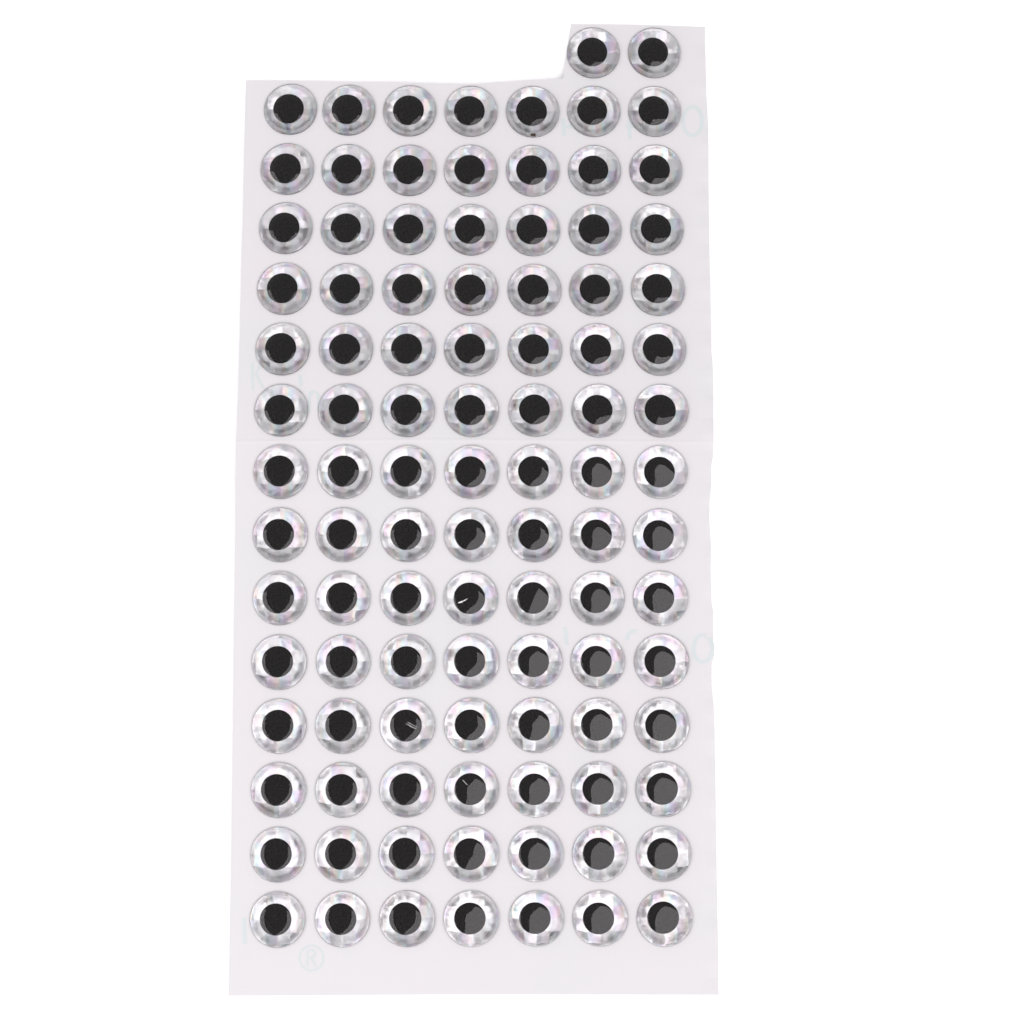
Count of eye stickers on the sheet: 100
